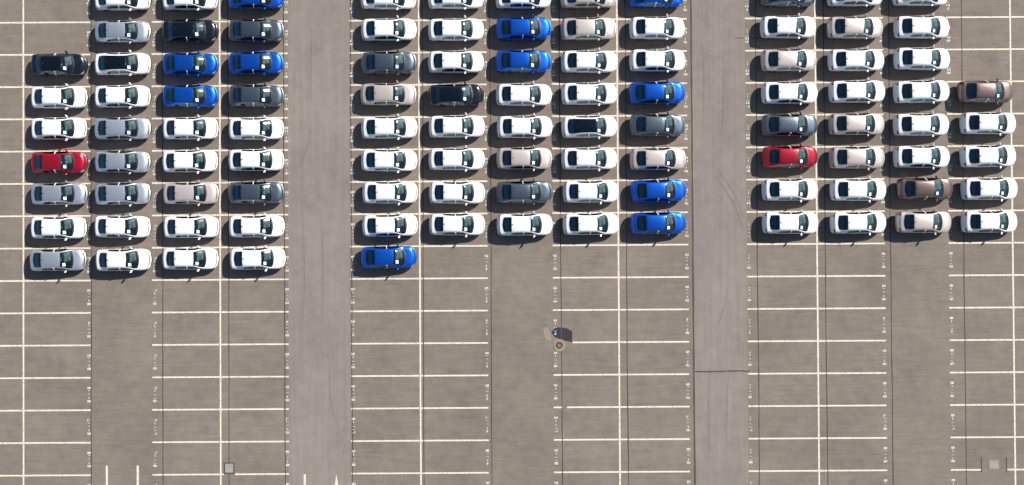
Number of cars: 104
